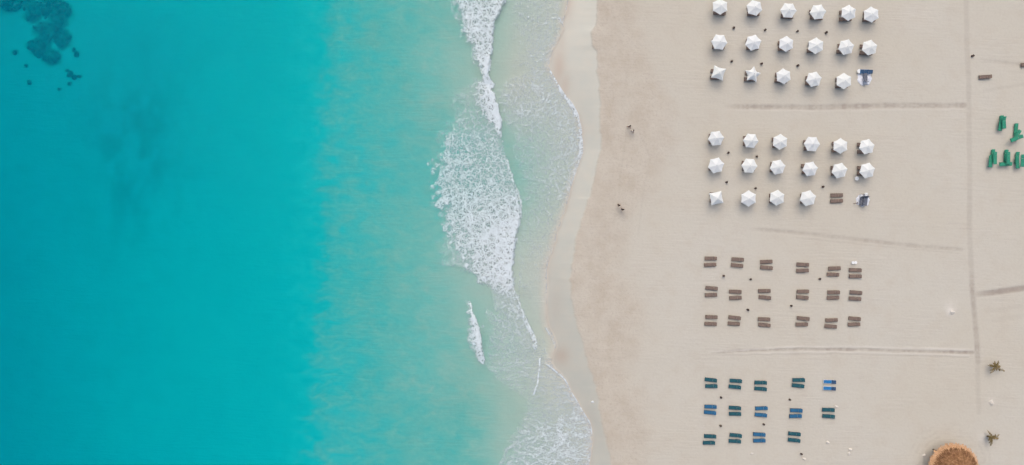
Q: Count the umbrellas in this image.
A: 33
